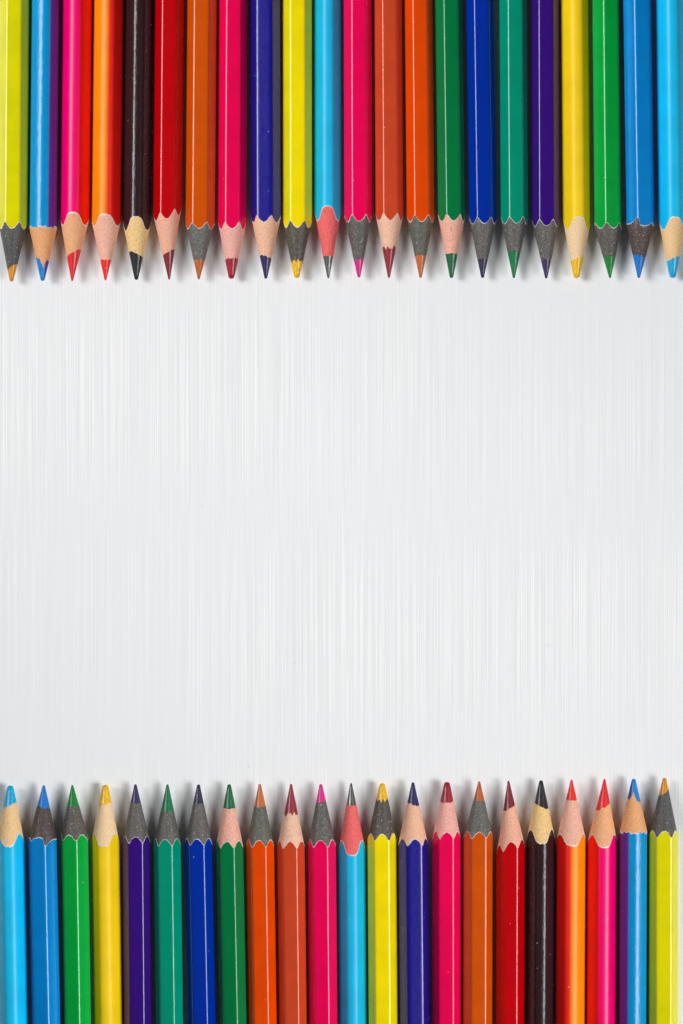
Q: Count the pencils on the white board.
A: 44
